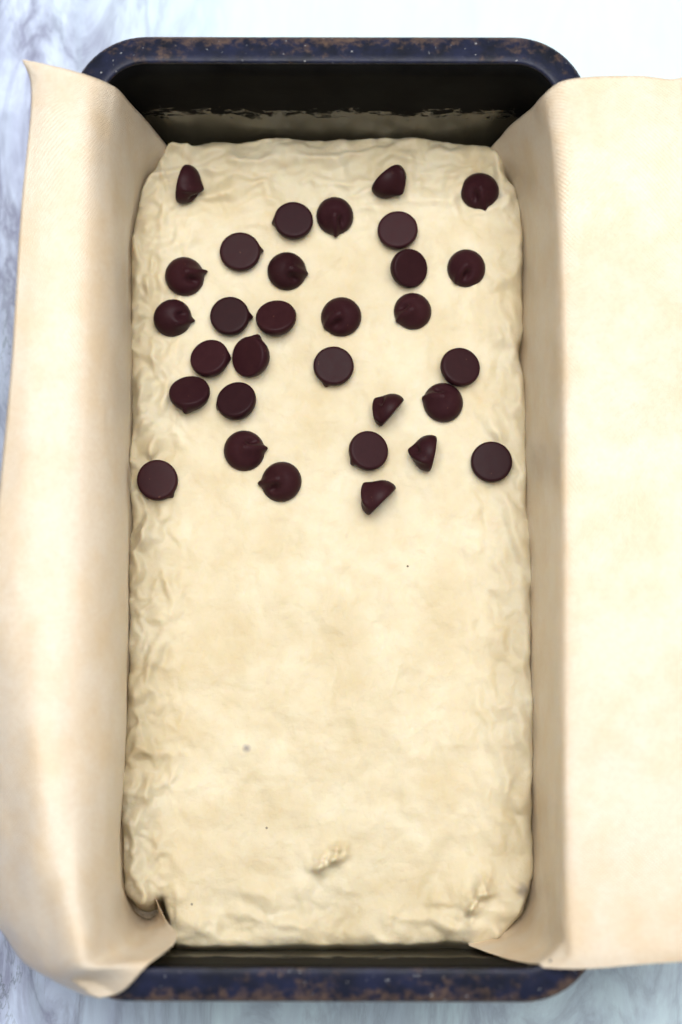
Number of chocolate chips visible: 31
